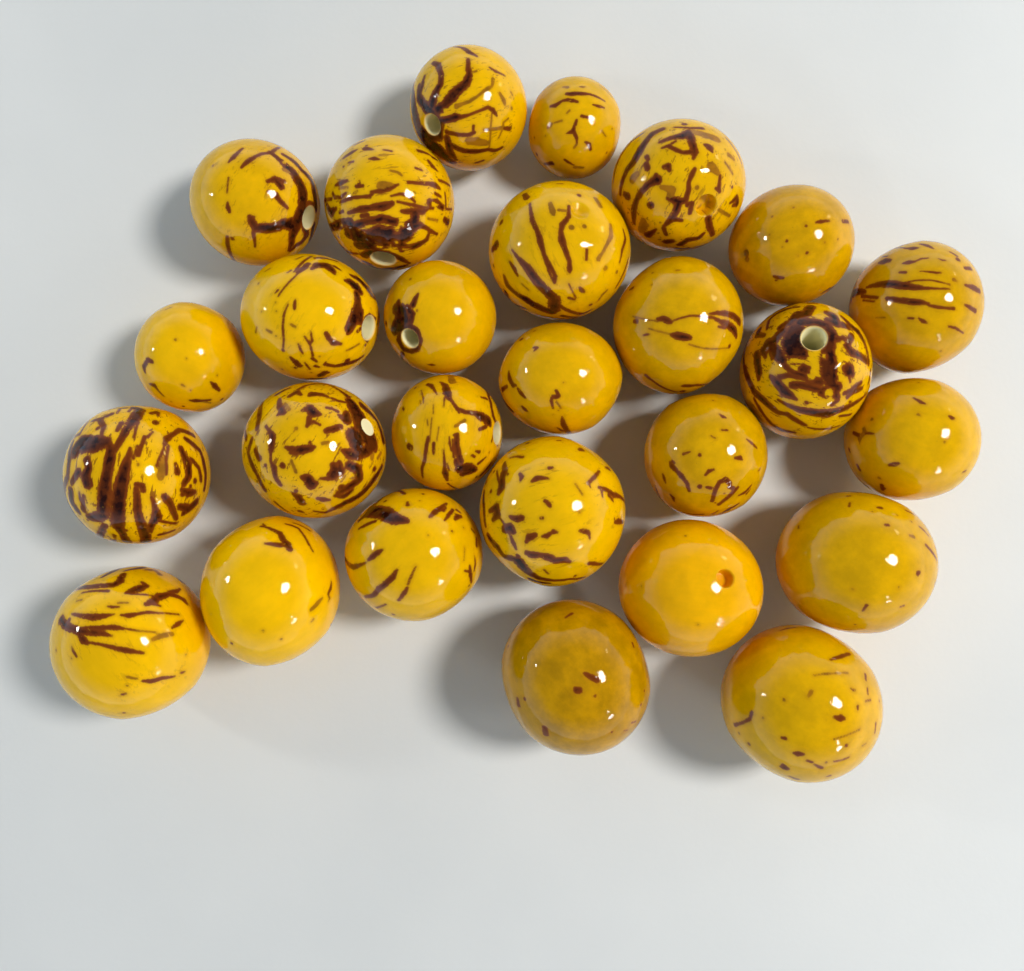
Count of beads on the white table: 27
